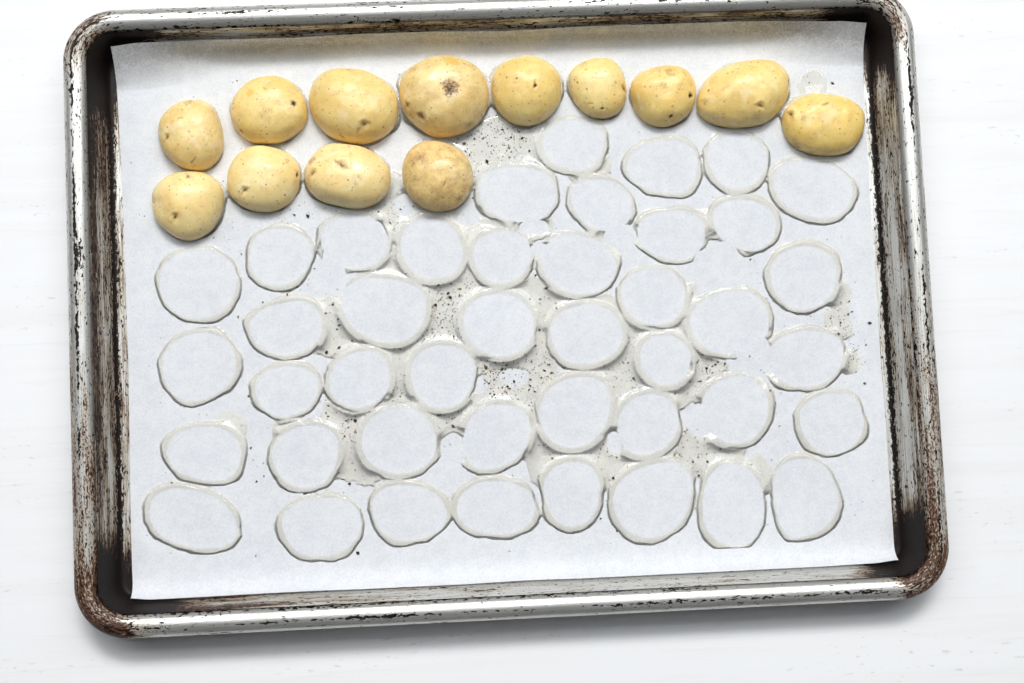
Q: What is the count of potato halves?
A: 13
